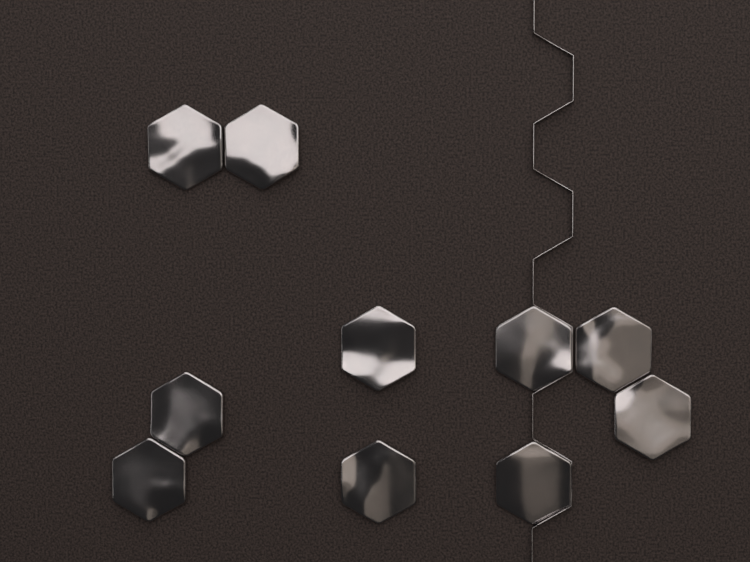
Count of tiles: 10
